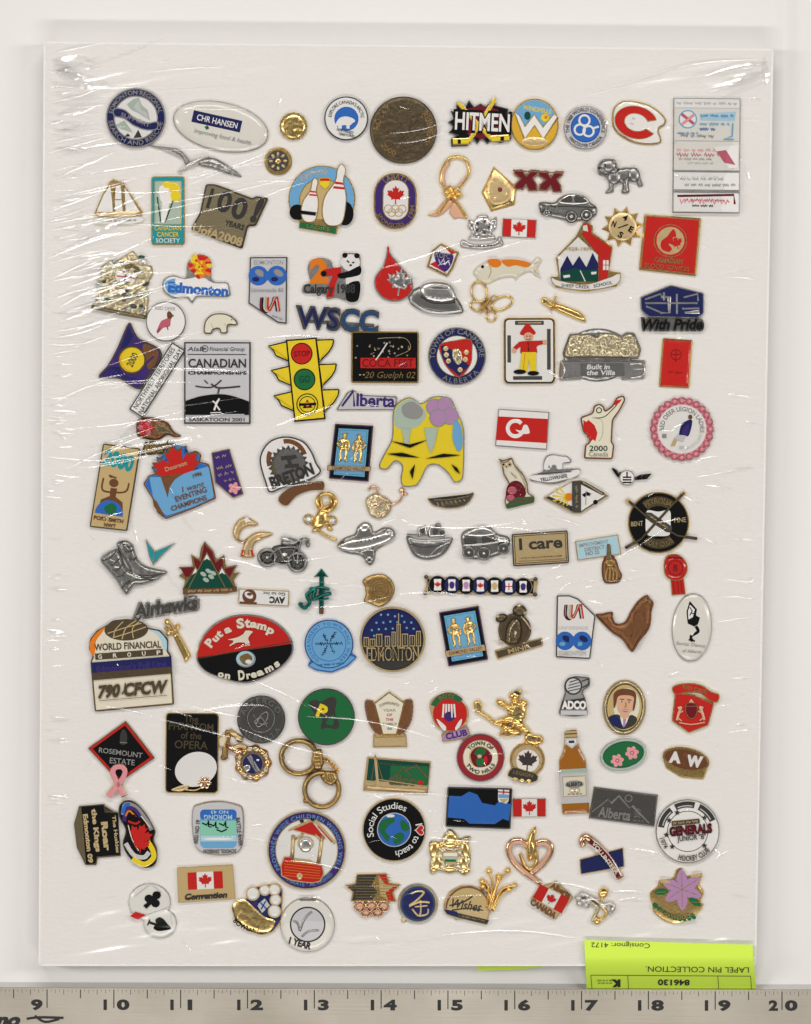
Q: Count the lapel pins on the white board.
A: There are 134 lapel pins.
